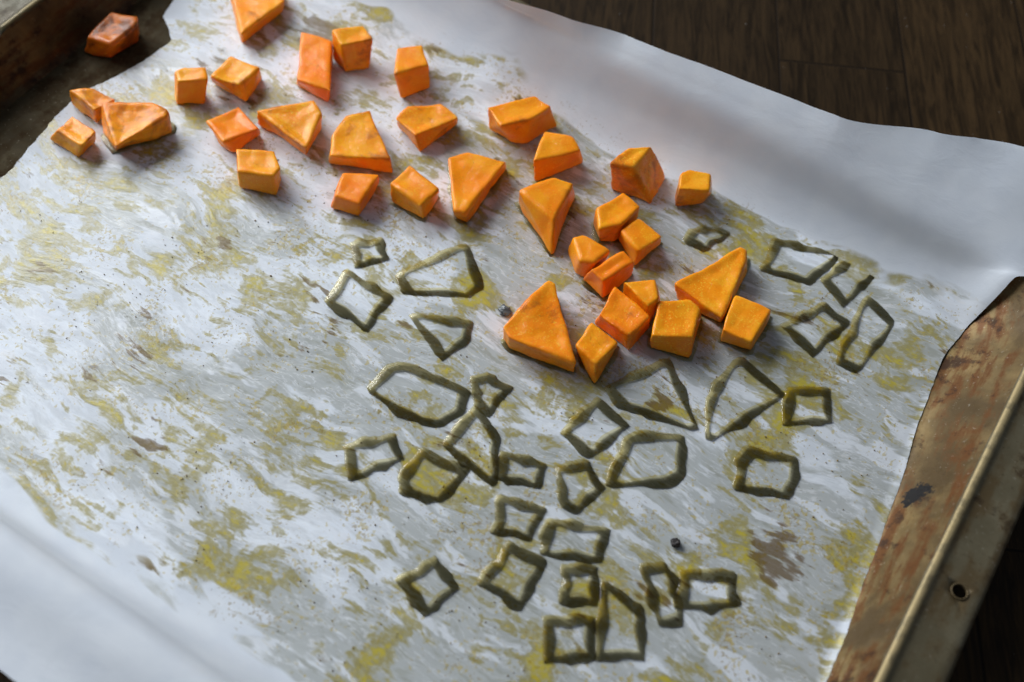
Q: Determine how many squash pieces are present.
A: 34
